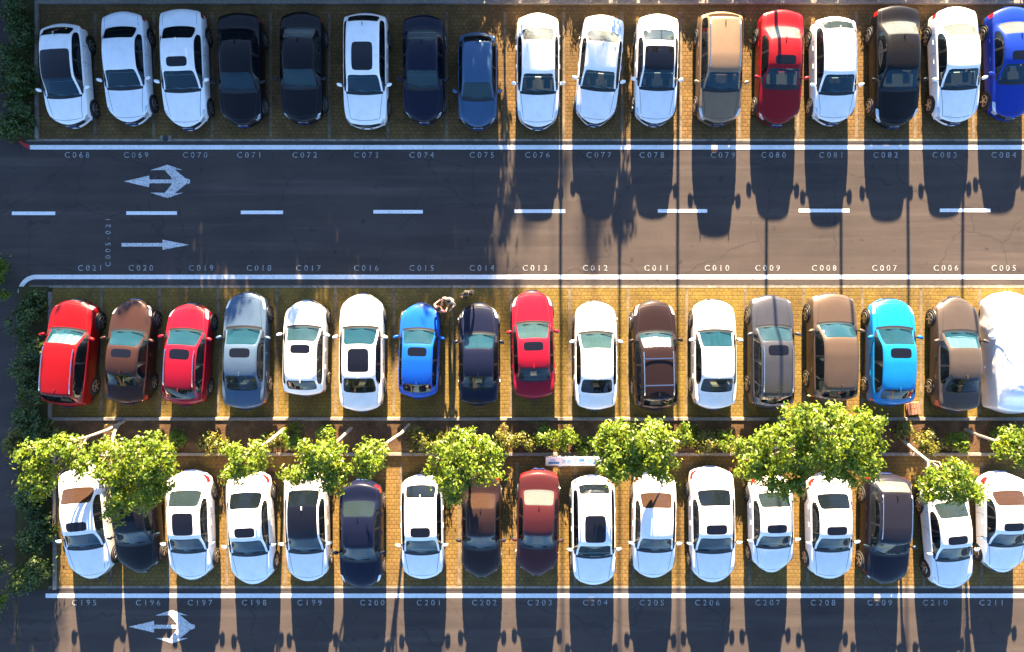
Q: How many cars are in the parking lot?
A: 51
